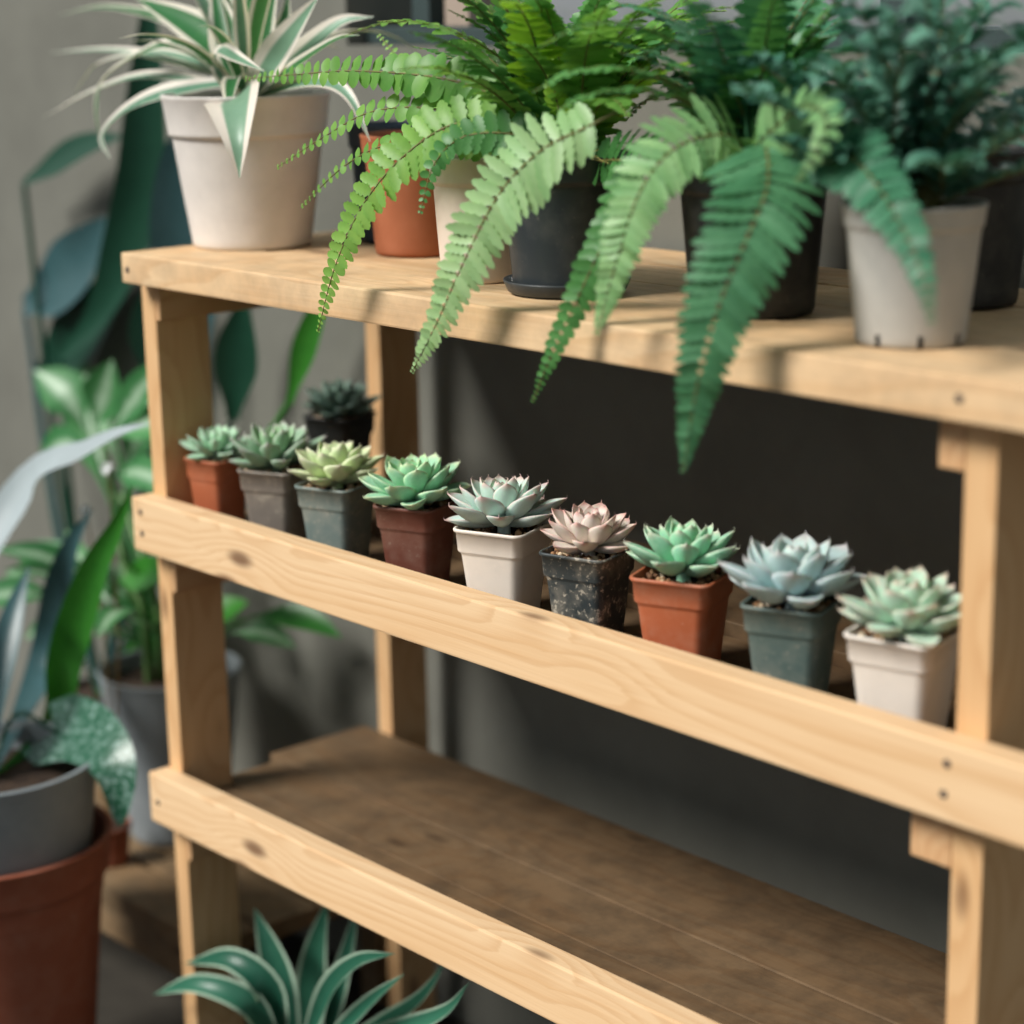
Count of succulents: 10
